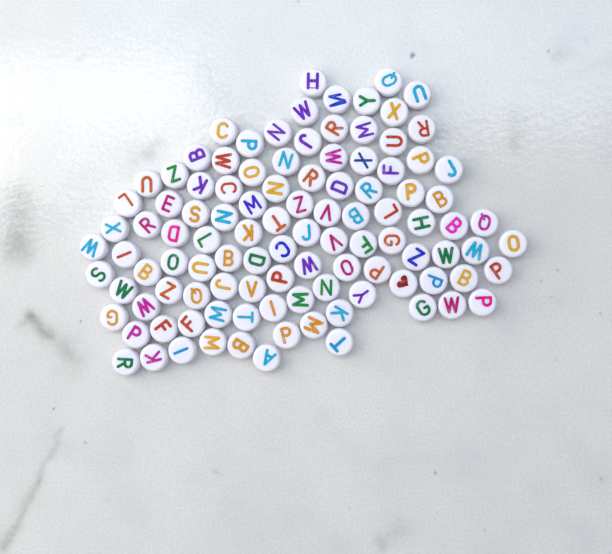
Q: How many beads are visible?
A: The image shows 106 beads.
